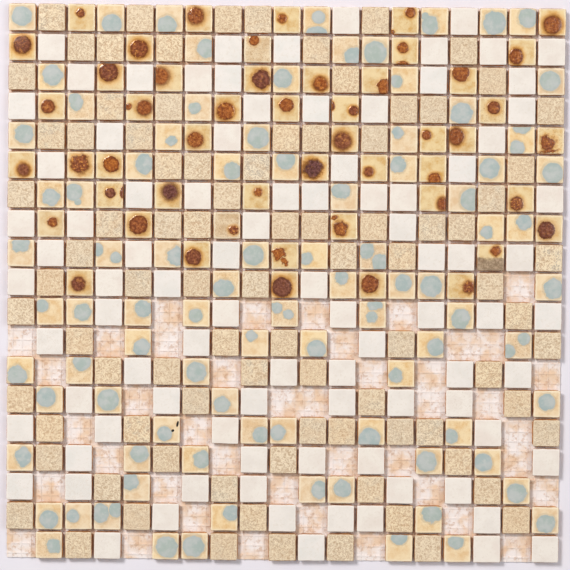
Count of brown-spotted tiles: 50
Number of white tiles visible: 90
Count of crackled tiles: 89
